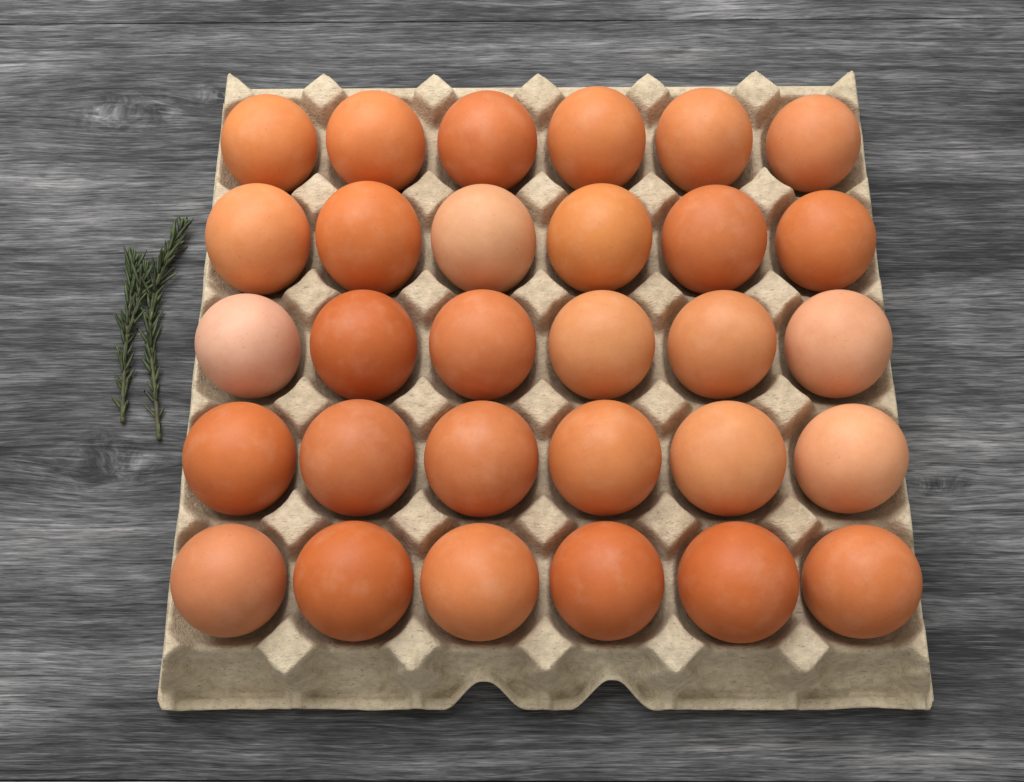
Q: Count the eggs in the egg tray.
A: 30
